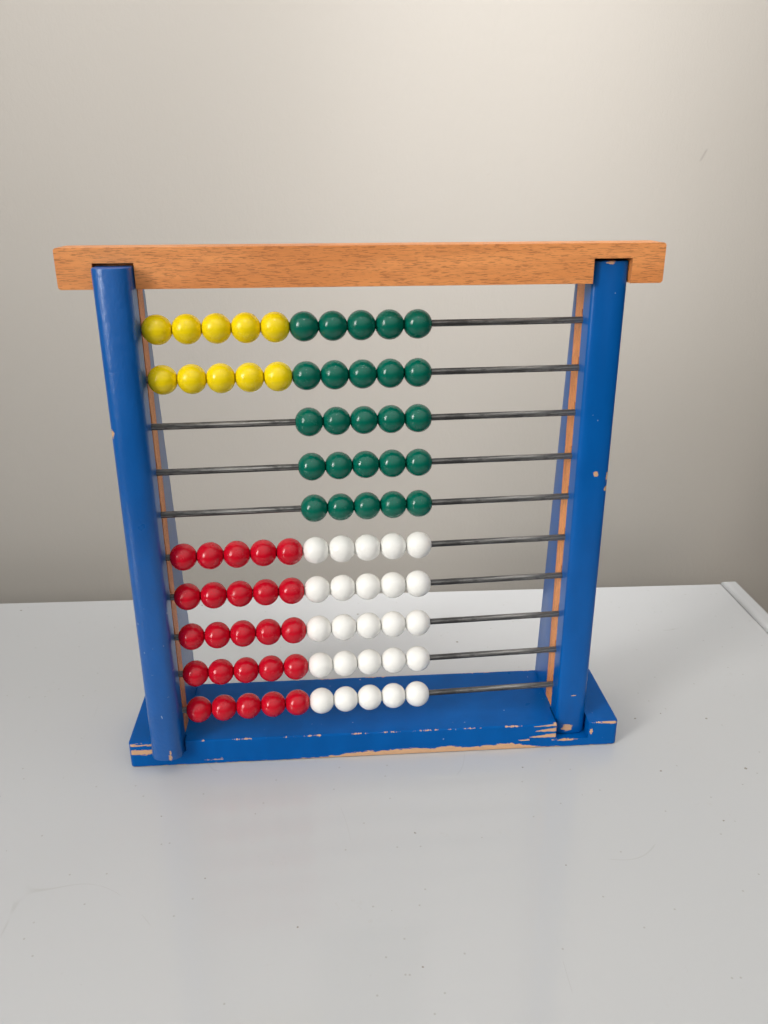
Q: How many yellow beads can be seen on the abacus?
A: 10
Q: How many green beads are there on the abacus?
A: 25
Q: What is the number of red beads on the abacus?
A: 25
